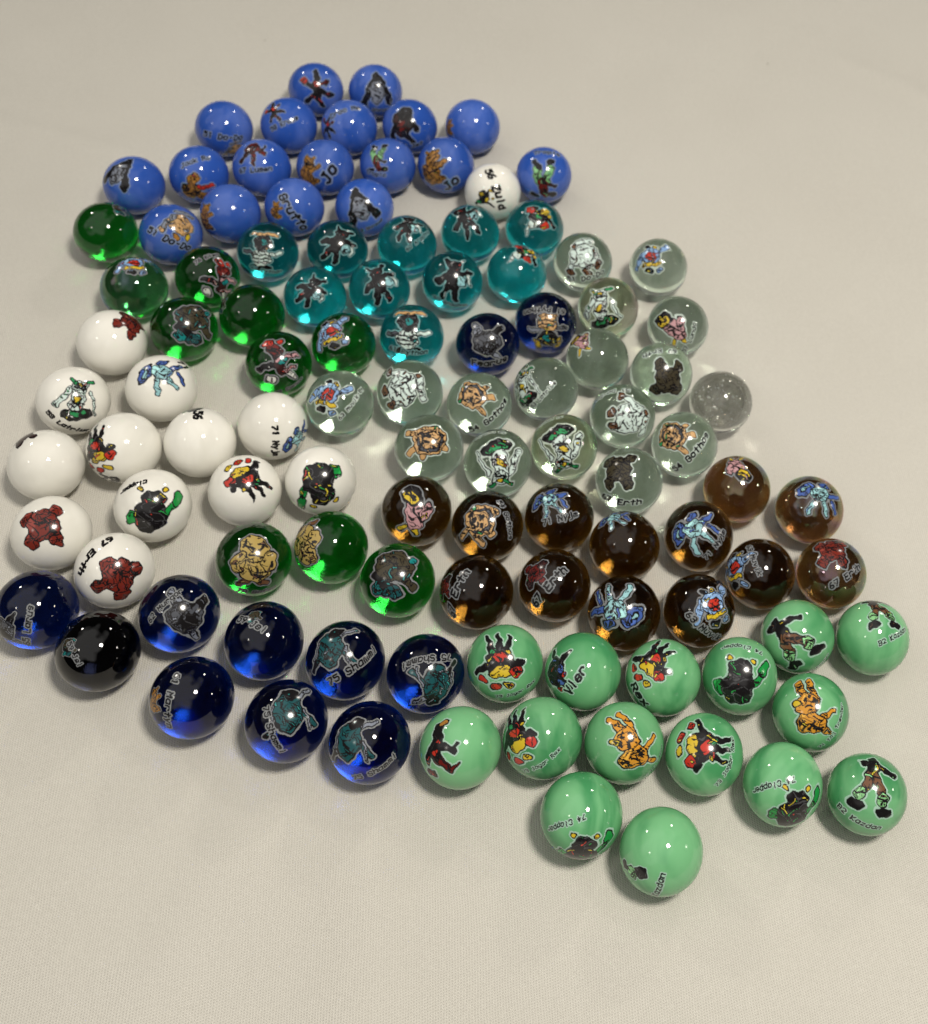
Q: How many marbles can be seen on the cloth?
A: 107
